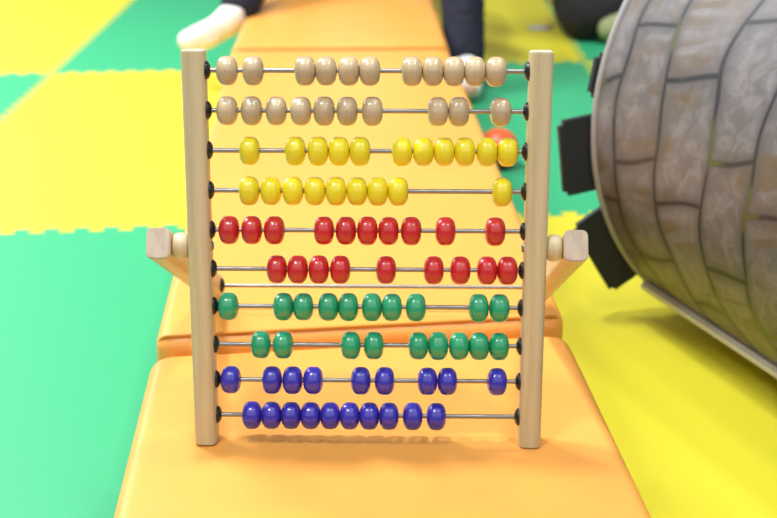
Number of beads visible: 98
